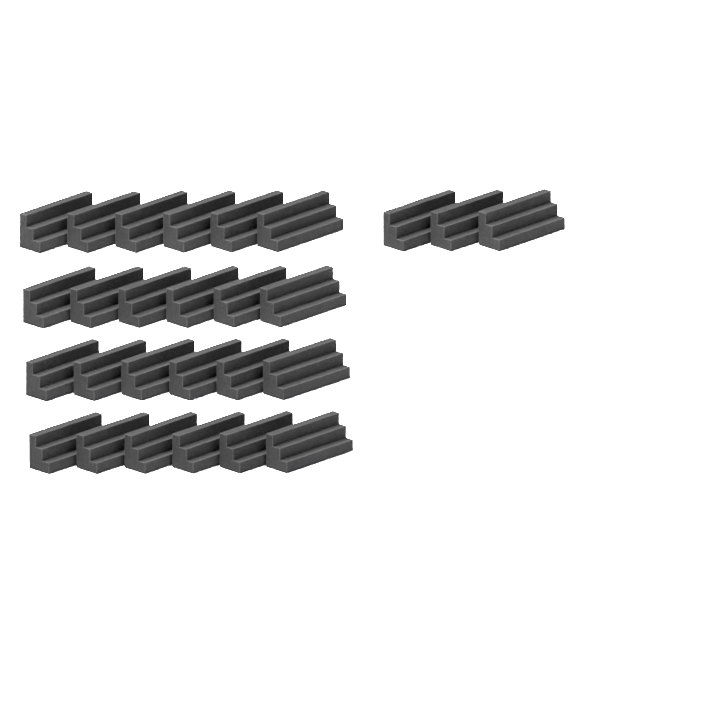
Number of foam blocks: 27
